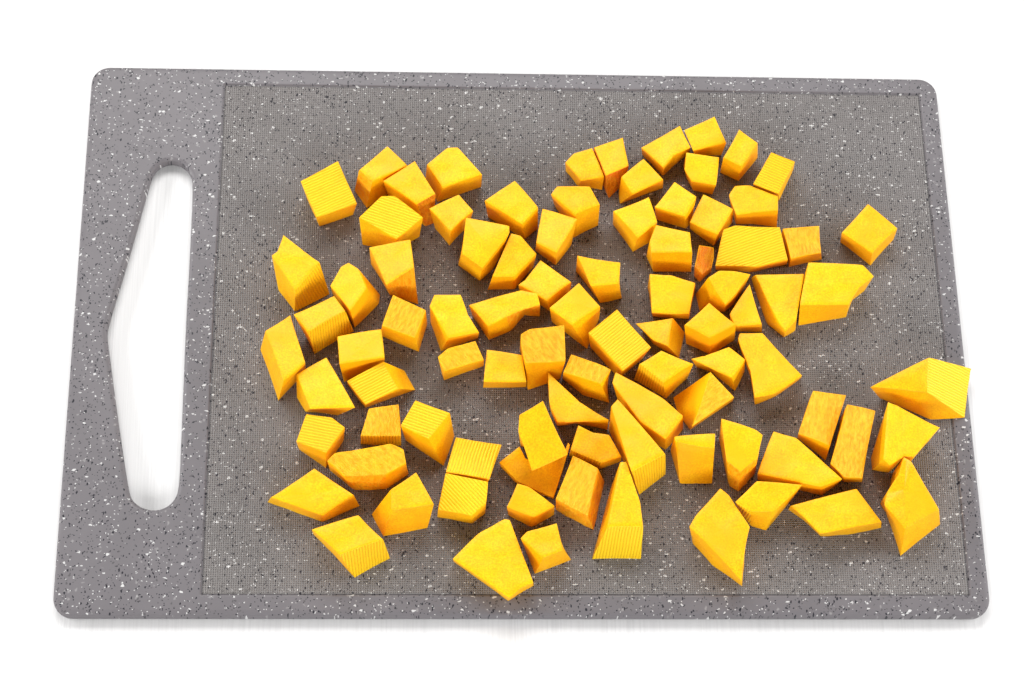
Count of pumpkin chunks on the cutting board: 89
